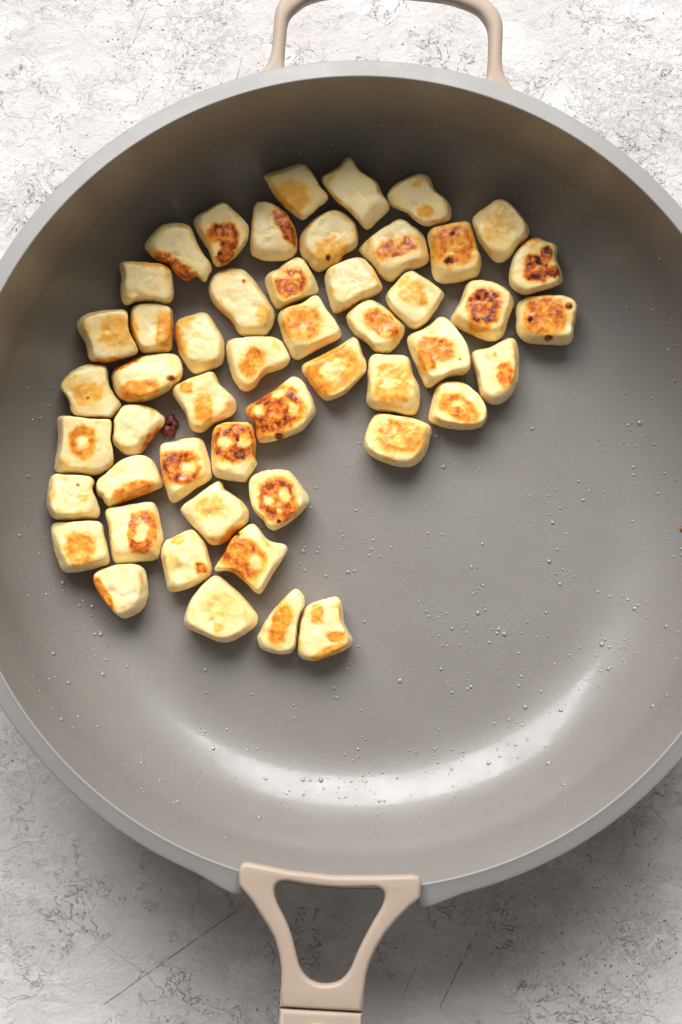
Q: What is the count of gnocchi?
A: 50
